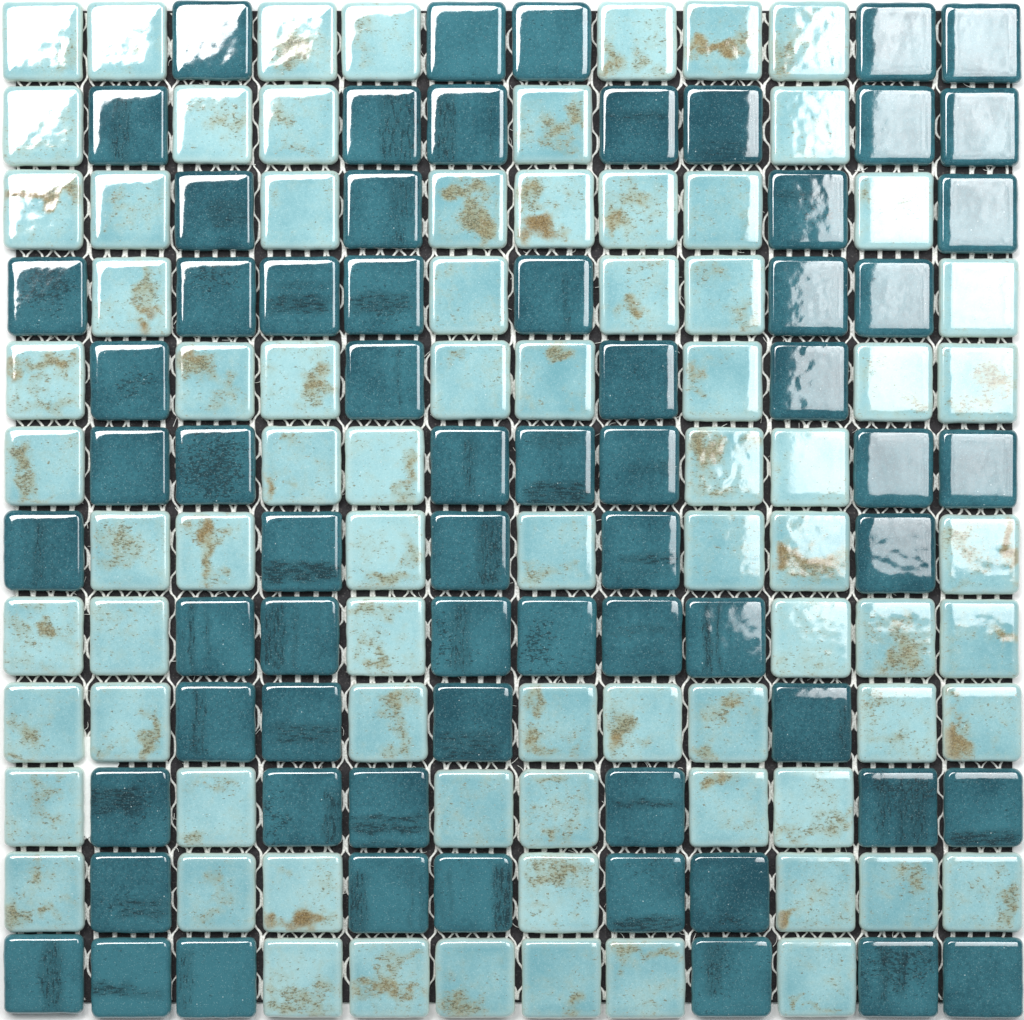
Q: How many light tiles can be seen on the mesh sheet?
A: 78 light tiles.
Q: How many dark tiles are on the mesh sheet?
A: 66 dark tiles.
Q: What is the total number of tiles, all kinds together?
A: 144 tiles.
